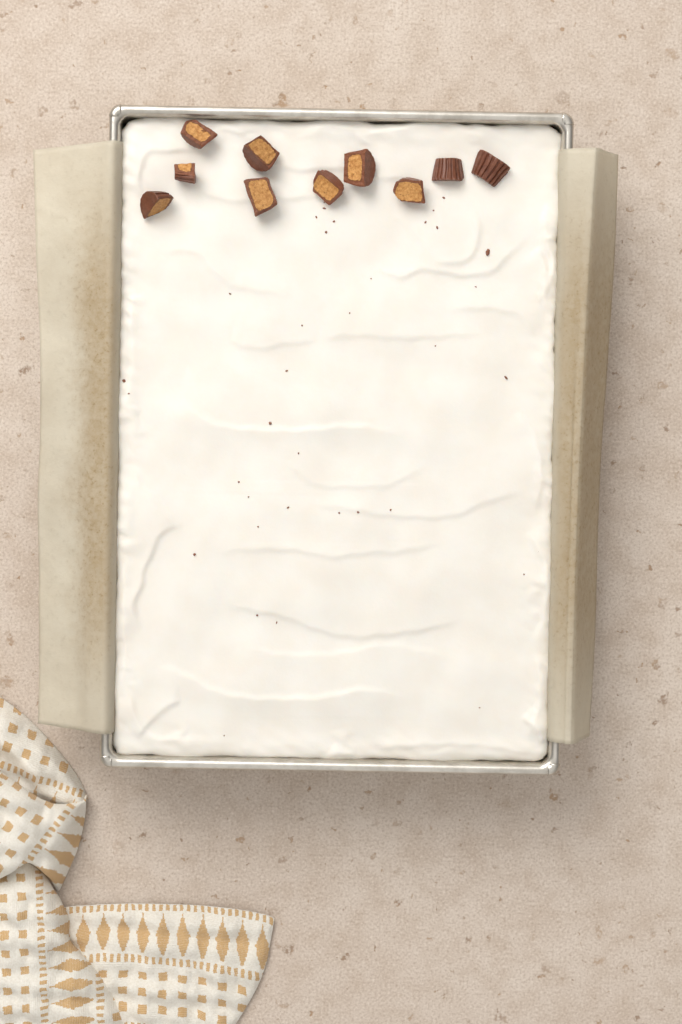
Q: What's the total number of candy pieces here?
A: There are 10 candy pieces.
